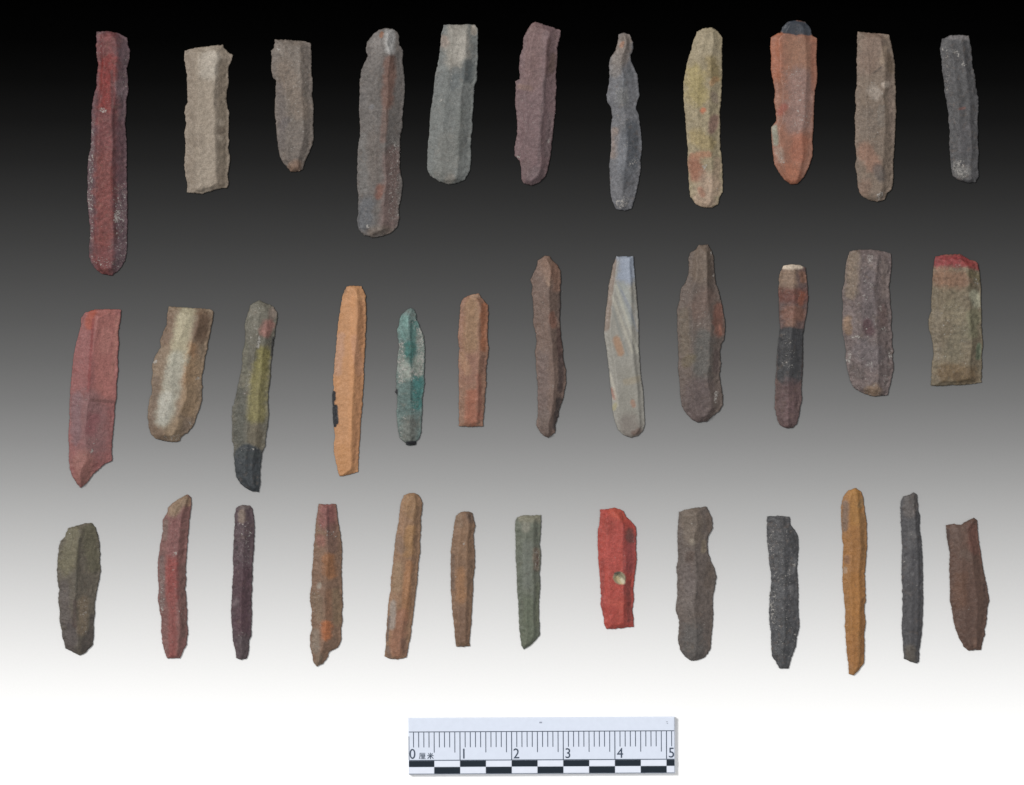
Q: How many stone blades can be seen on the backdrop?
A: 36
